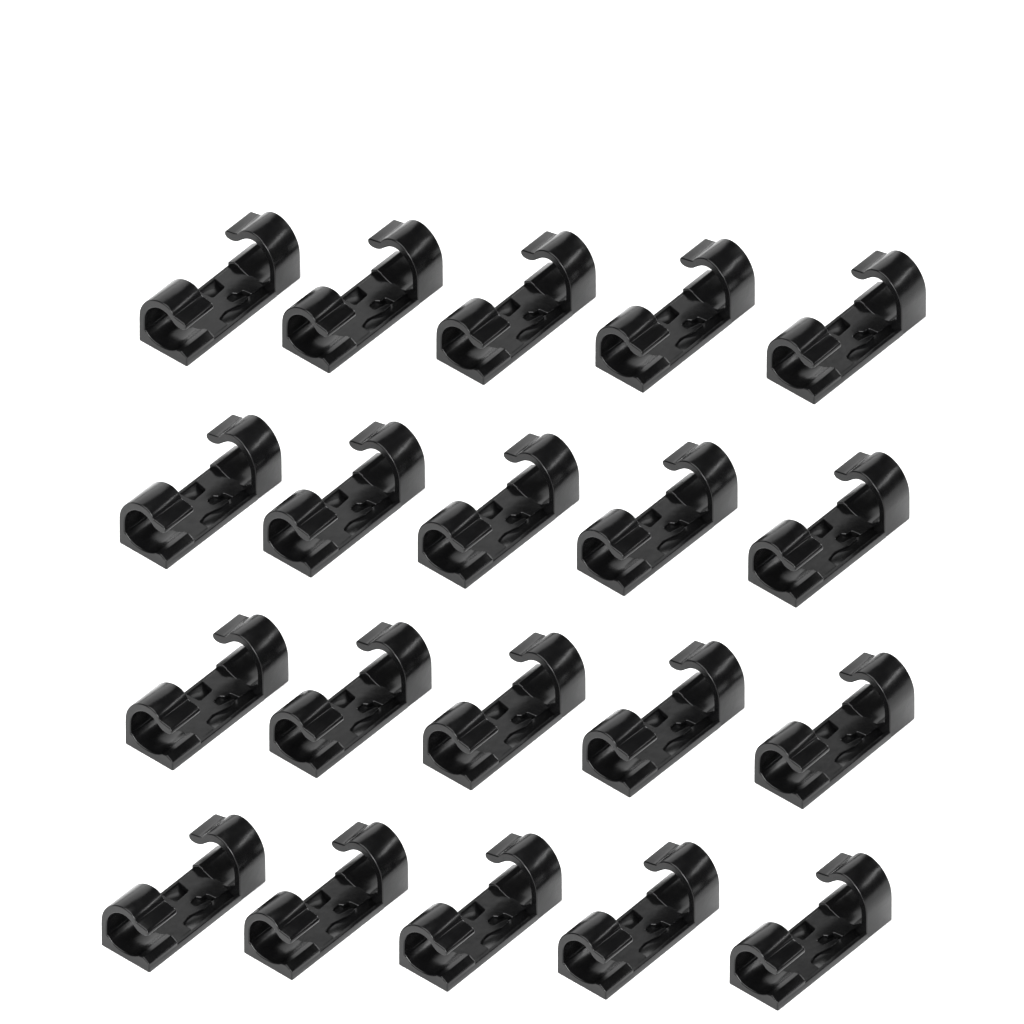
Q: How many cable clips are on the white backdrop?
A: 20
